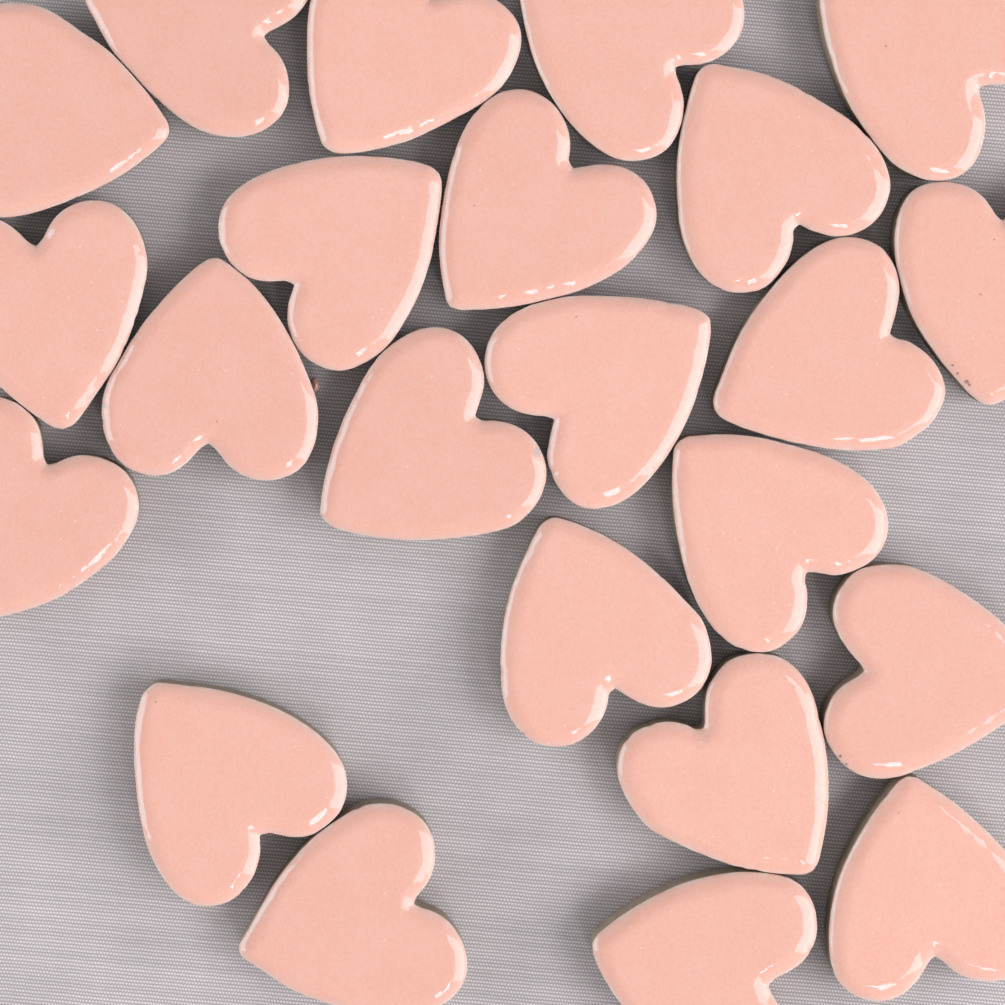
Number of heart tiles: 23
